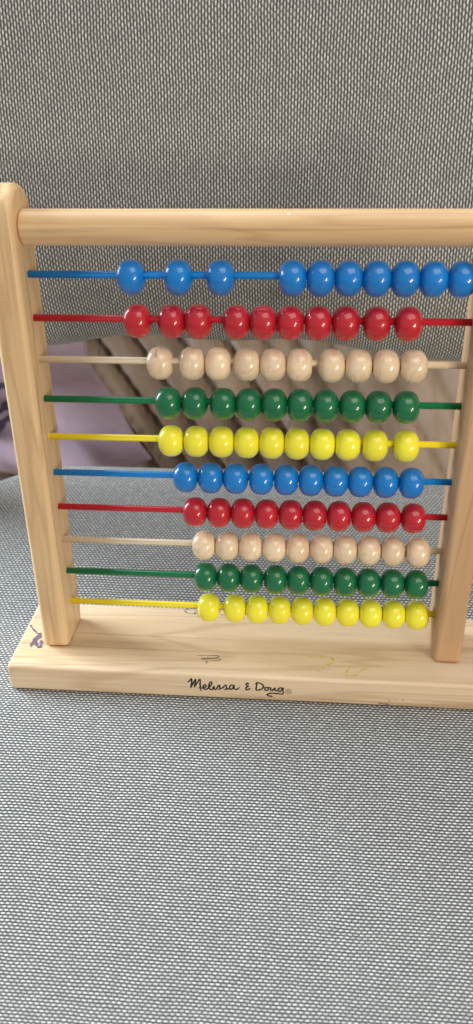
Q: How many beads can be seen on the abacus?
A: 100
